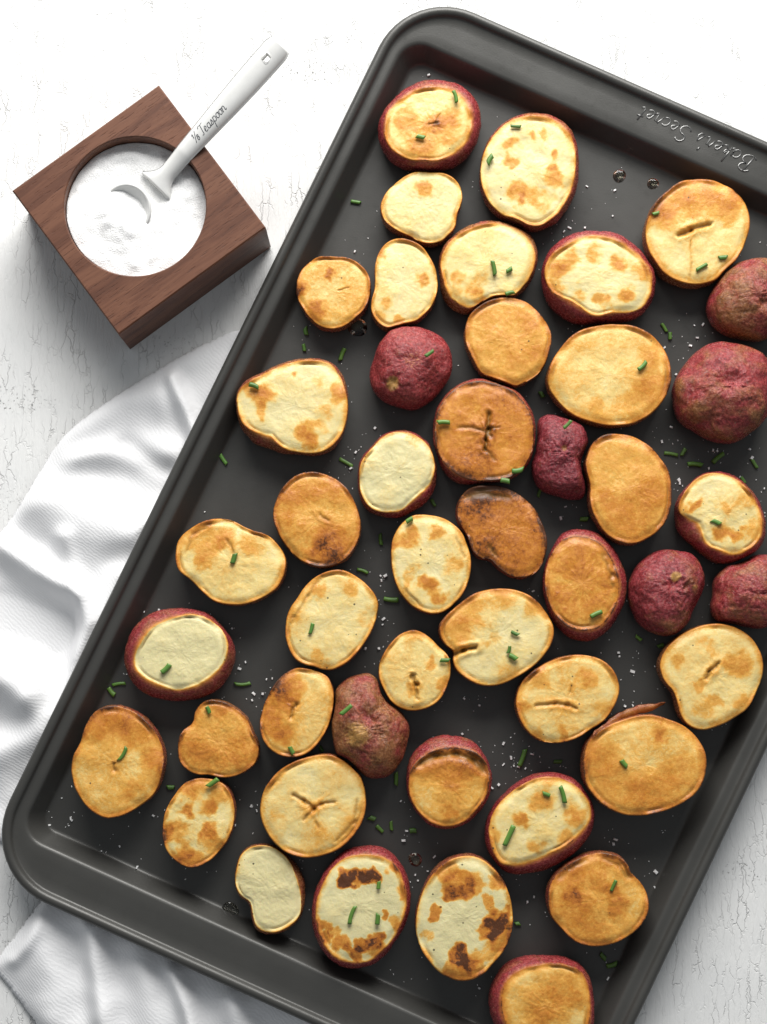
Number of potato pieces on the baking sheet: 46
